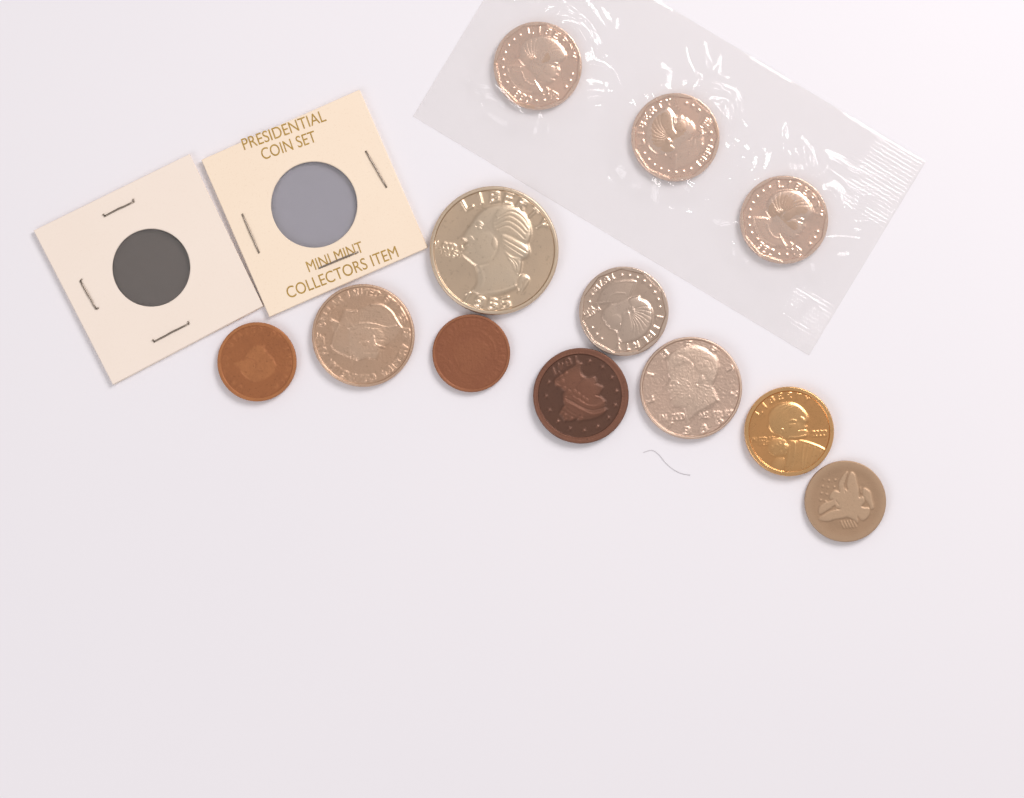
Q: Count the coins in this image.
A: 12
